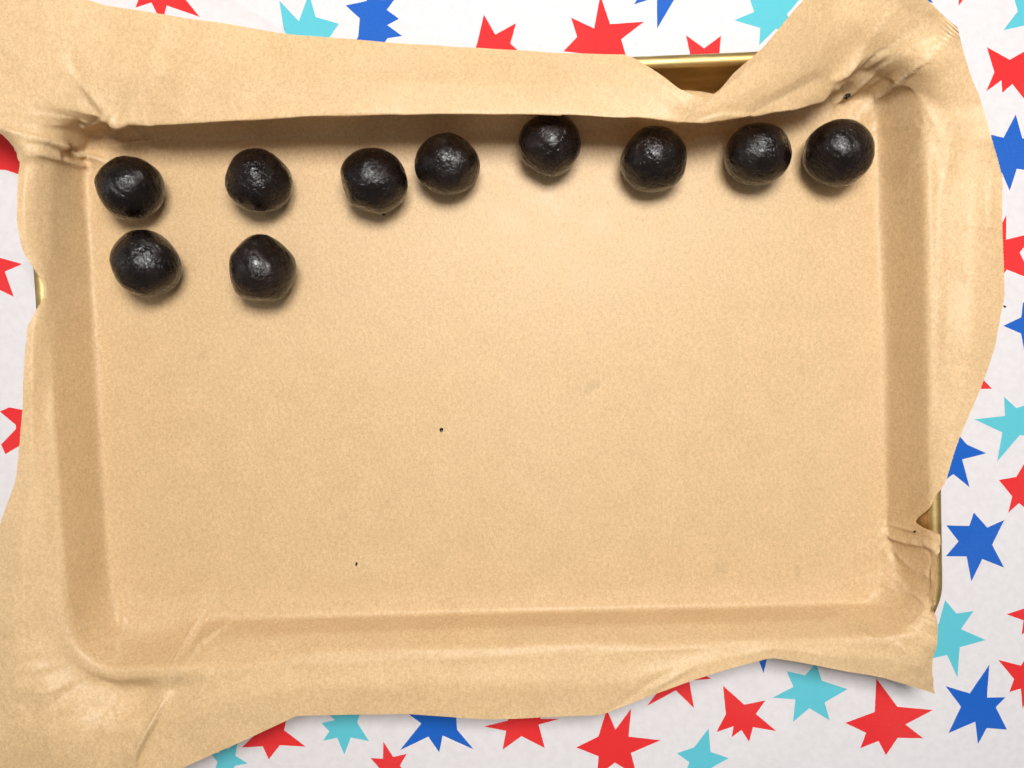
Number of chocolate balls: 10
